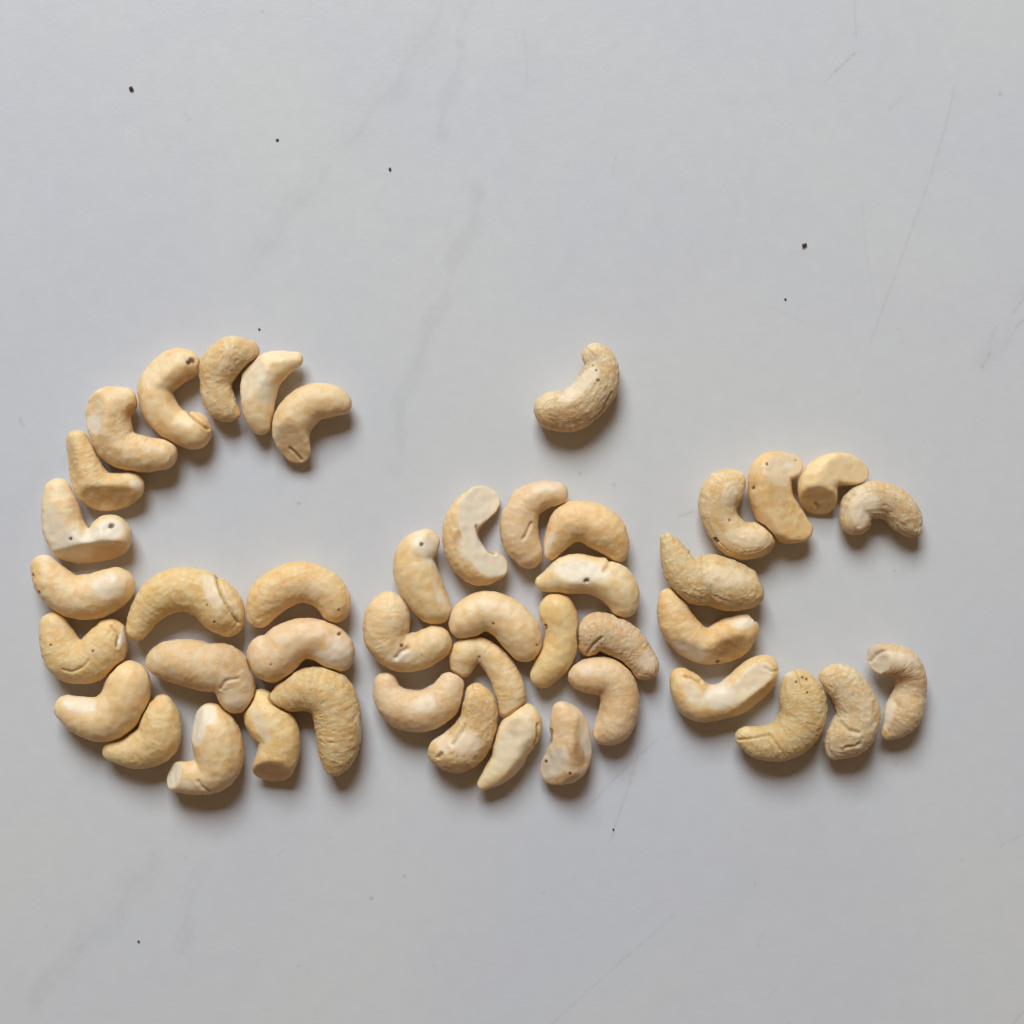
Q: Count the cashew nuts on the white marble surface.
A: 44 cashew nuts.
